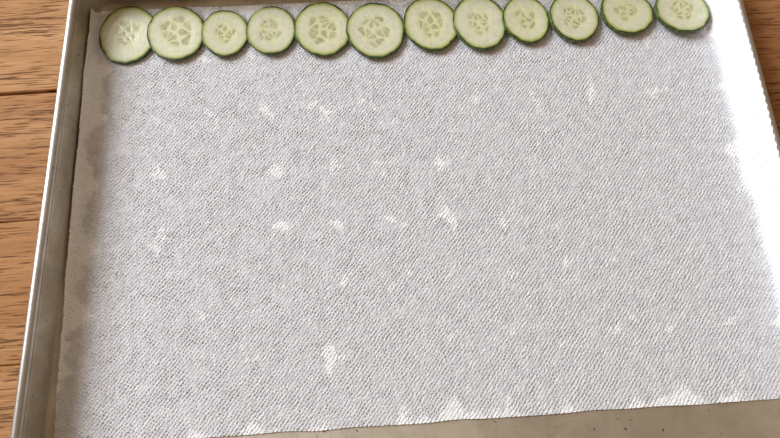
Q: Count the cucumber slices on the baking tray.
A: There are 12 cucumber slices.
